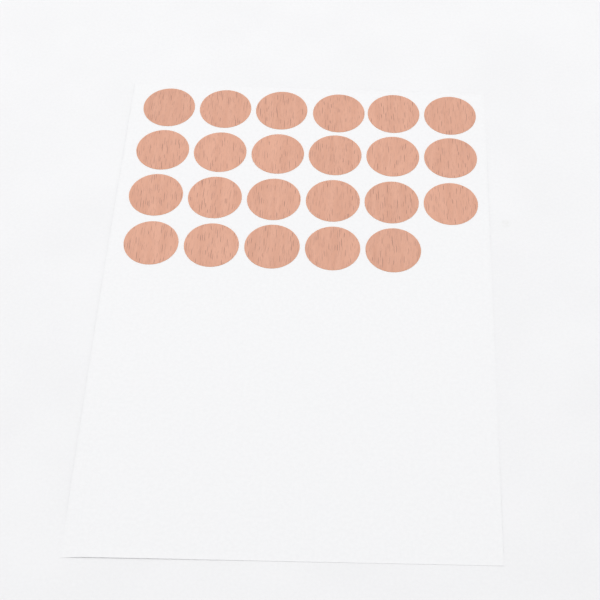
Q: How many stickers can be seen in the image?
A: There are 23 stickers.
